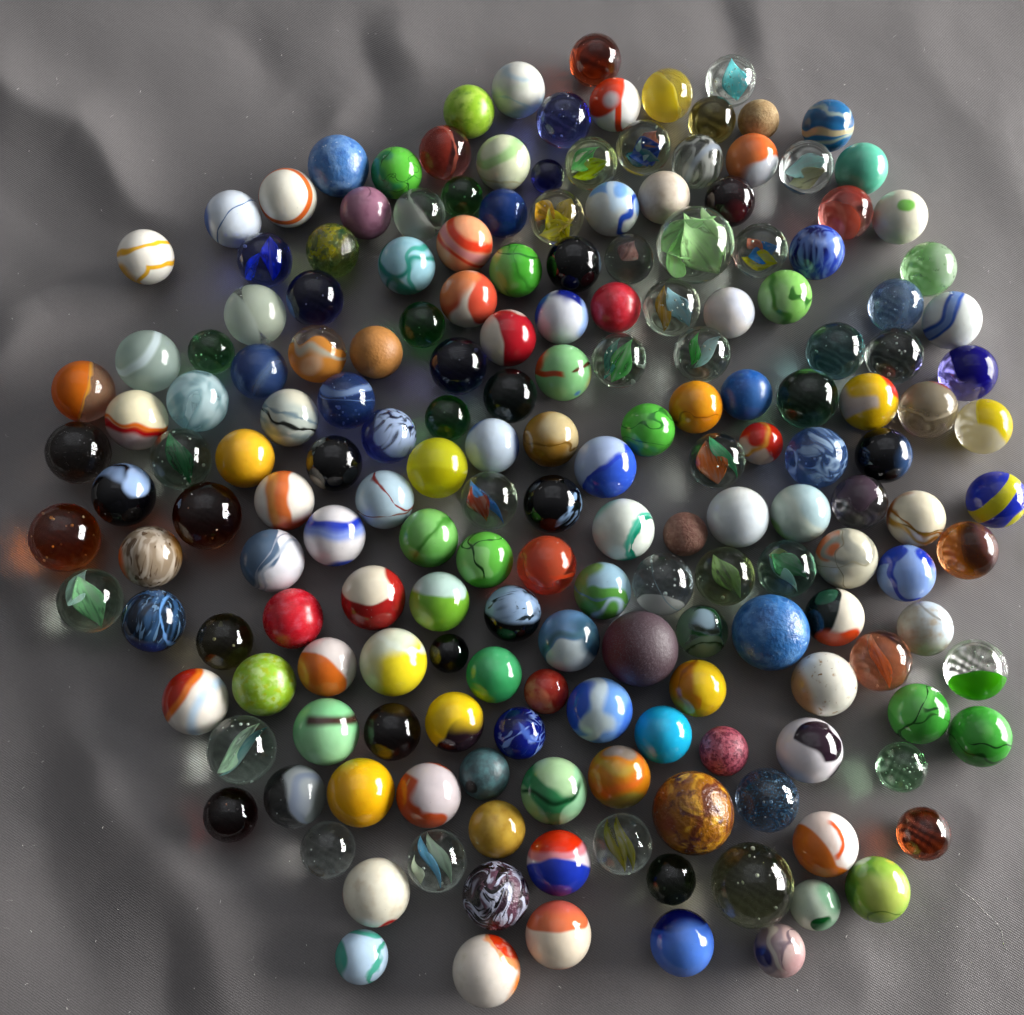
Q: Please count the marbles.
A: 186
